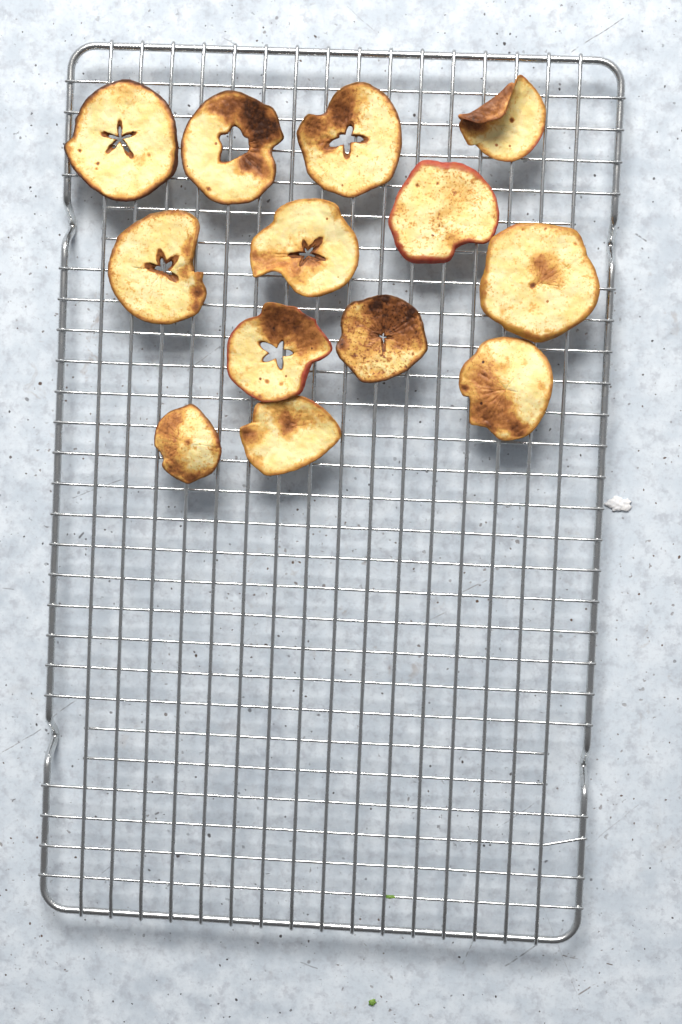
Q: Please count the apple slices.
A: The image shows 13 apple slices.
